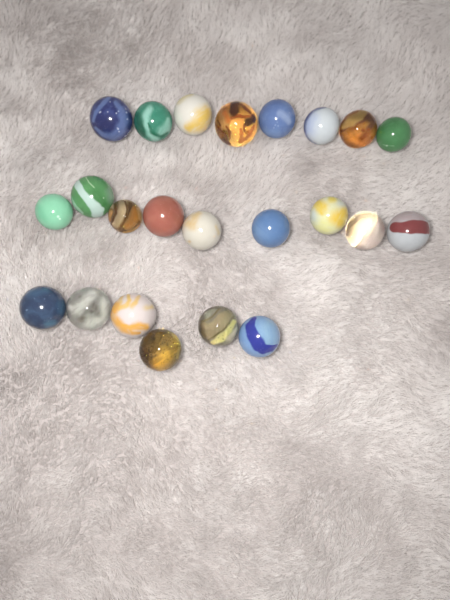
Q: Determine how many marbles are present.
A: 23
